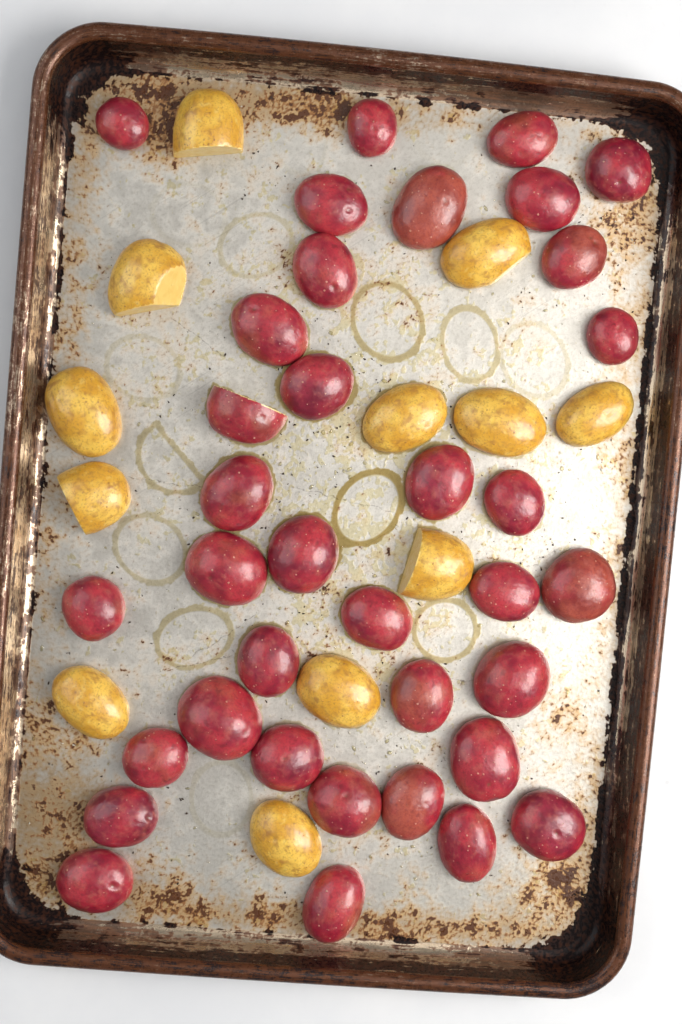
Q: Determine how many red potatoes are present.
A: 36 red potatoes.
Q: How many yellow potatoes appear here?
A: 12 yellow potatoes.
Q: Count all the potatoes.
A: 48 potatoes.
